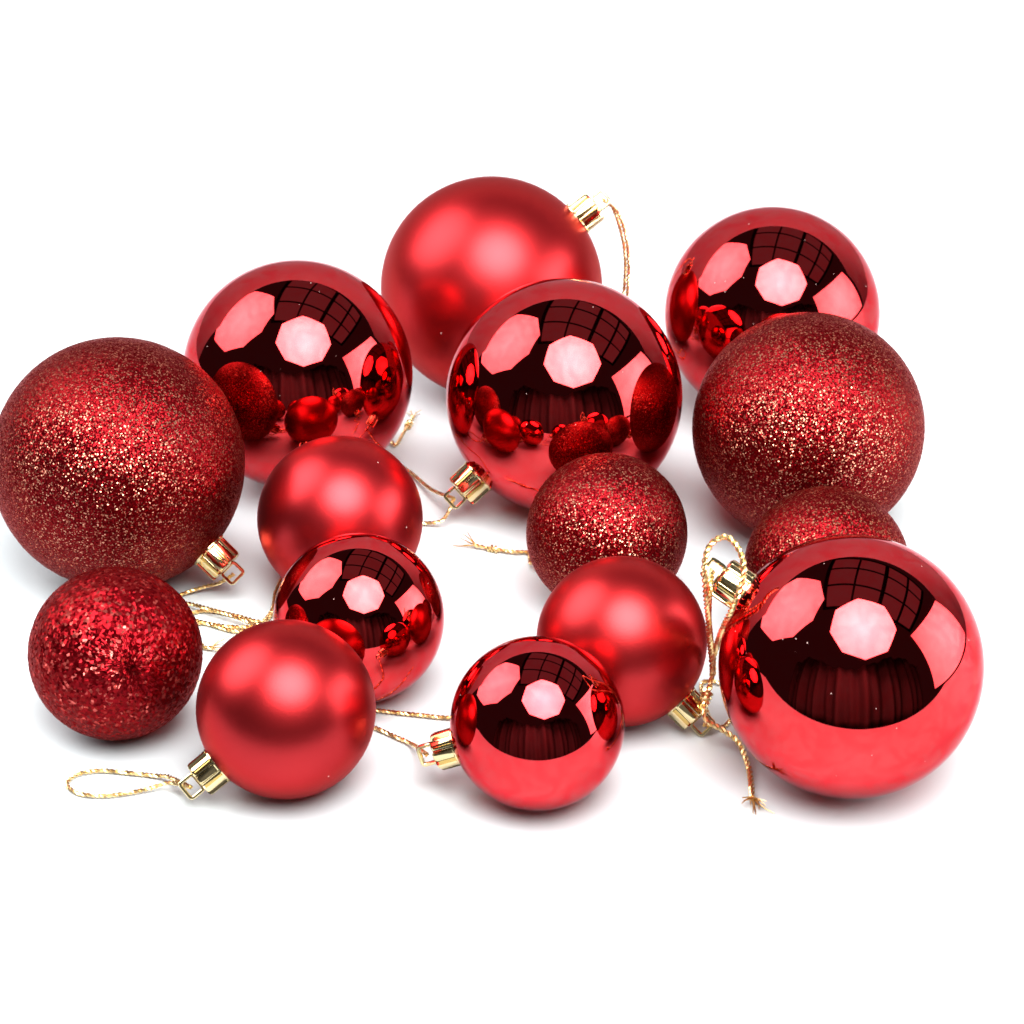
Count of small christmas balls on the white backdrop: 8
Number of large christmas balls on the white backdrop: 7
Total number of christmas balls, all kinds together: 15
